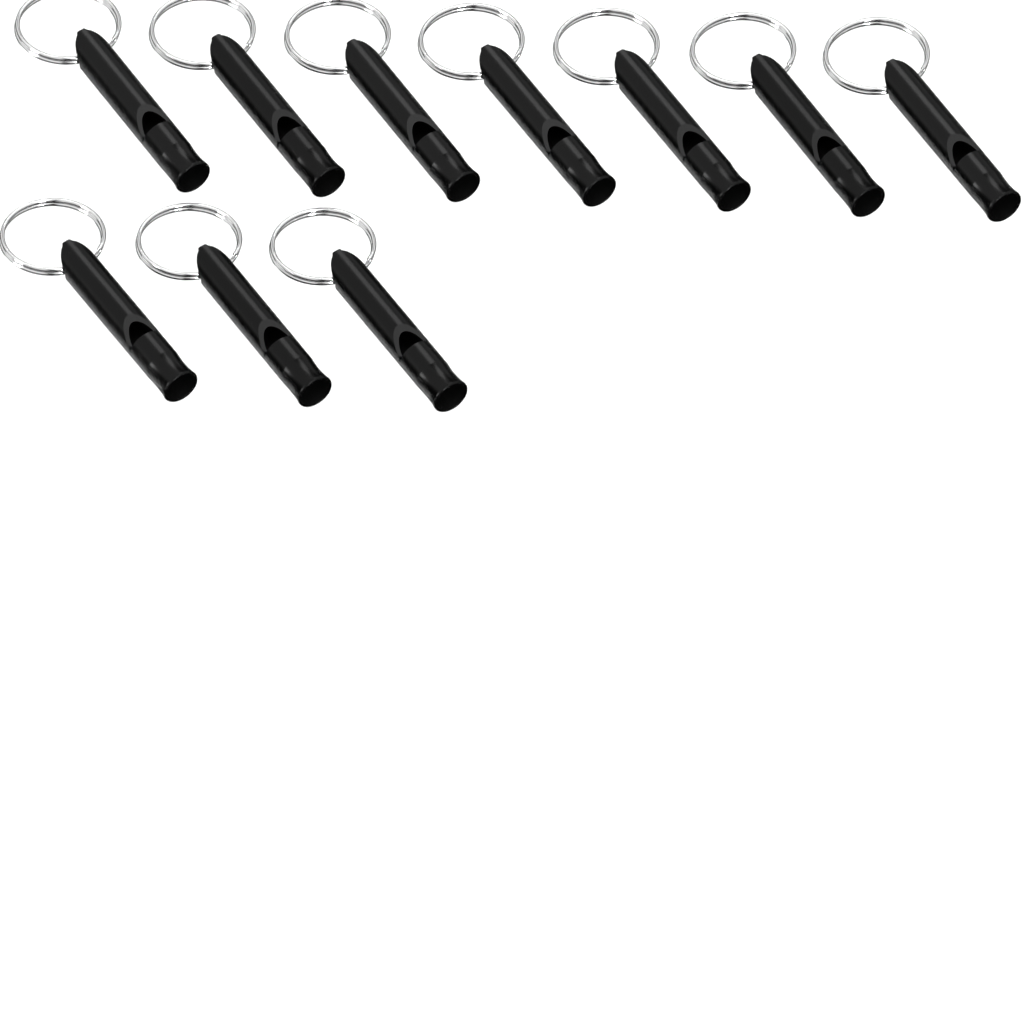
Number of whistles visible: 10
